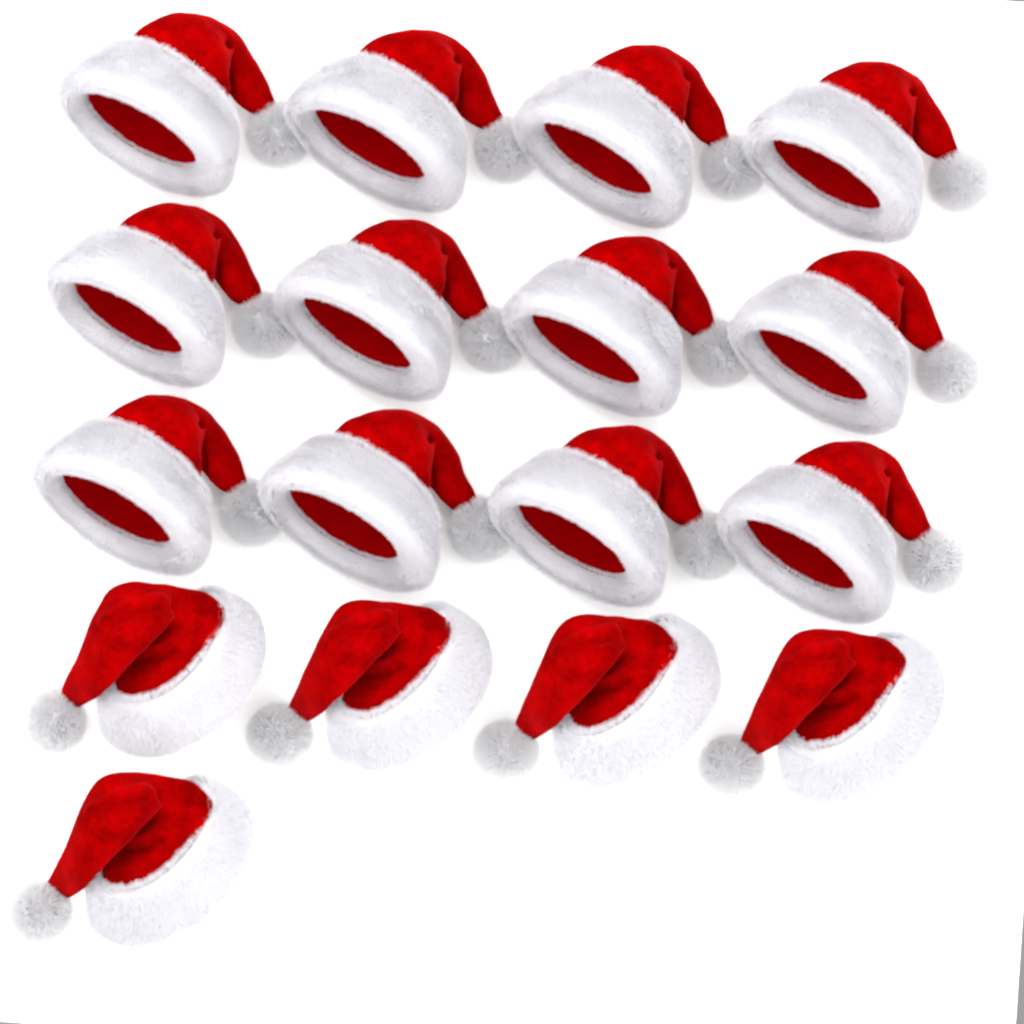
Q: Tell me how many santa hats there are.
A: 17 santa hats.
